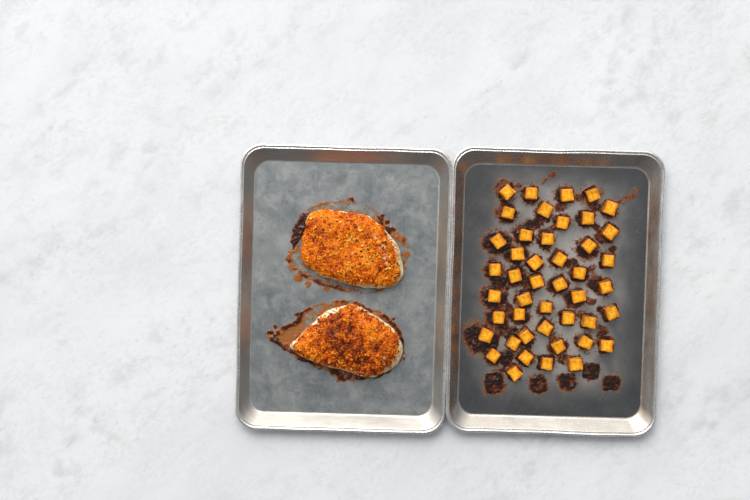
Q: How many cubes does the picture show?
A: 45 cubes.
